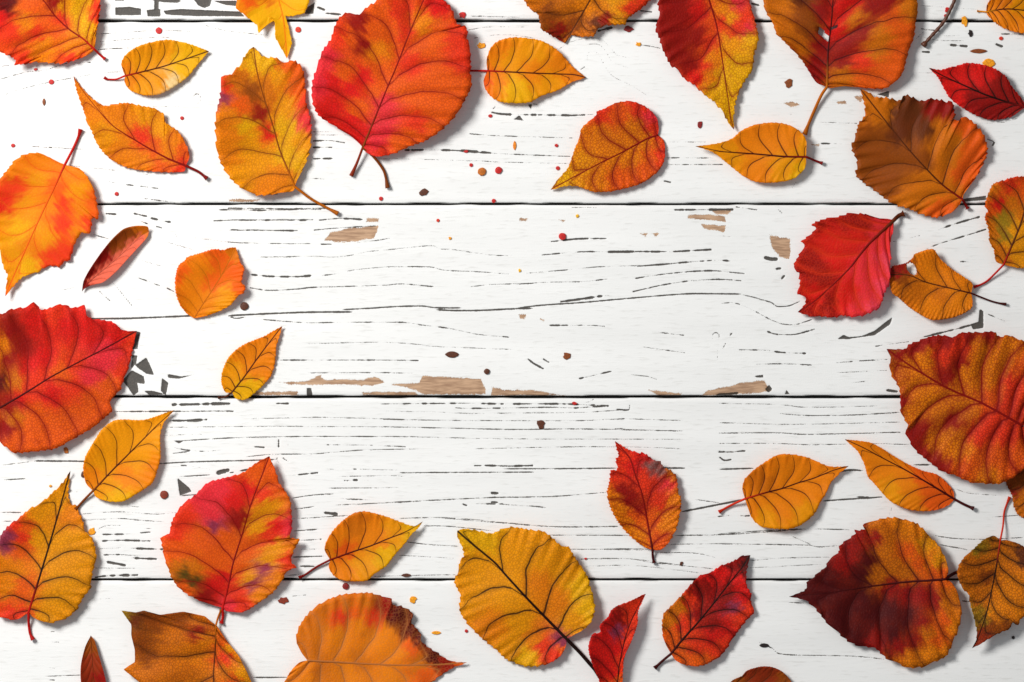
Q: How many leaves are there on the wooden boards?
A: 41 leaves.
